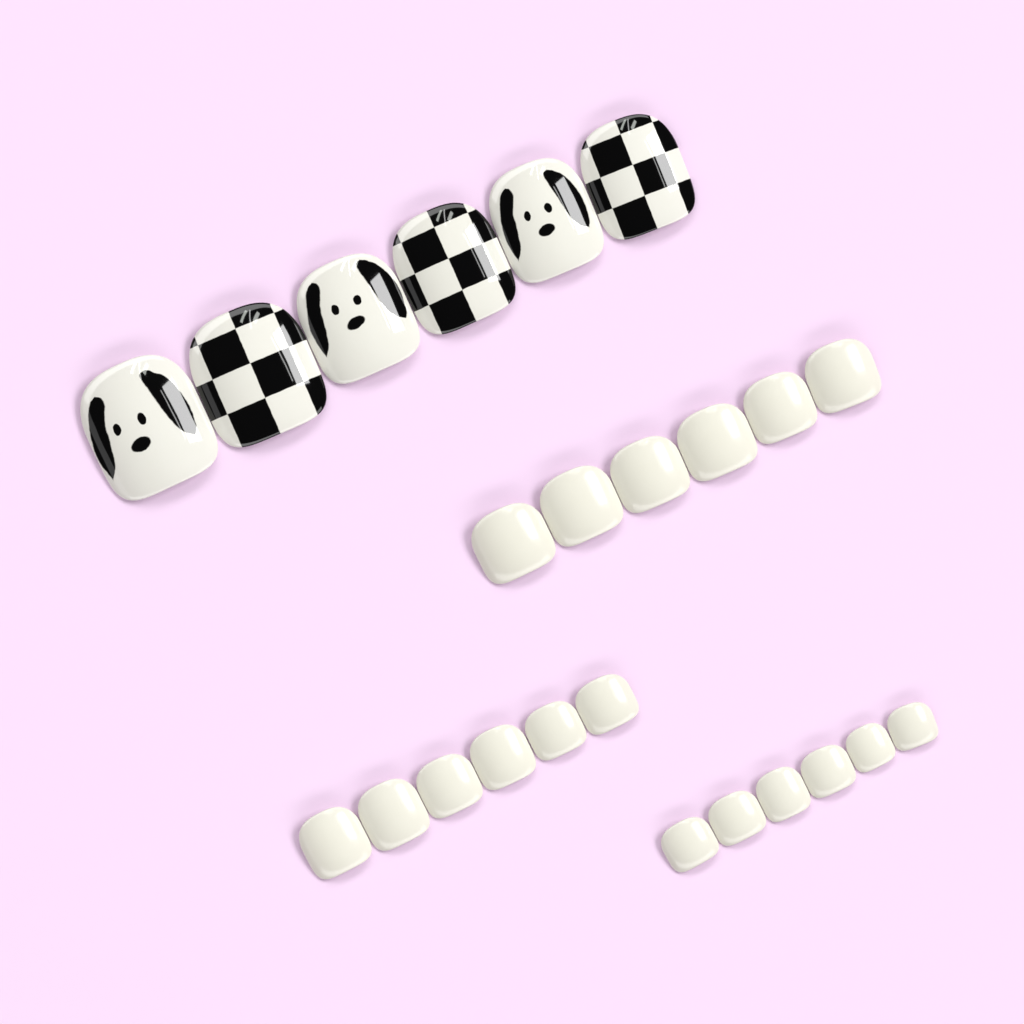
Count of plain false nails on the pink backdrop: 18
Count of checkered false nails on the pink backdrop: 3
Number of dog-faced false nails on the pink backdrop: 3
